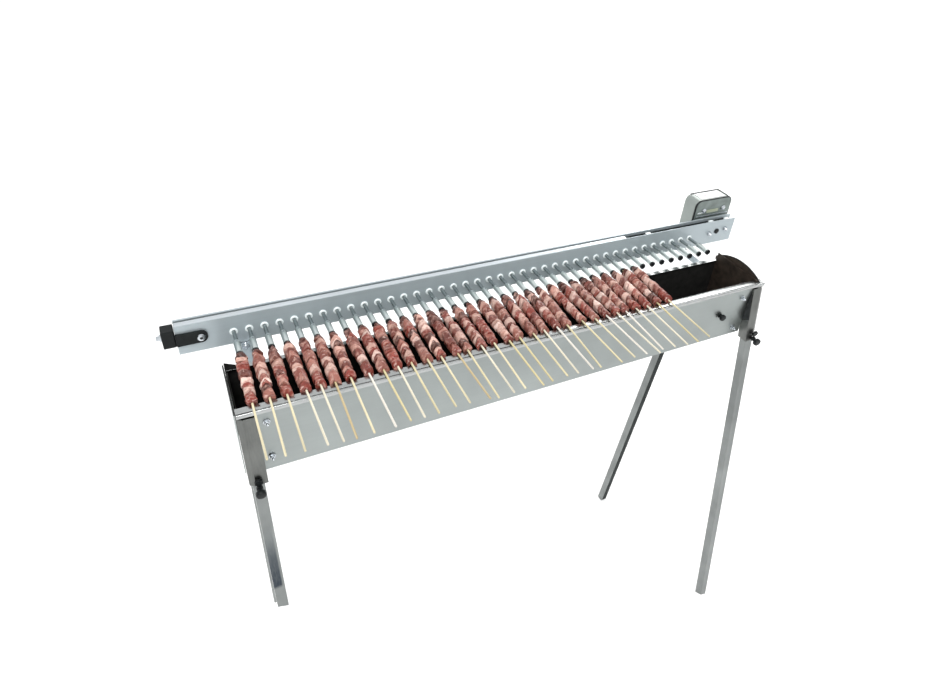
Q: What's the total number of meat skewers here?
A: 32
